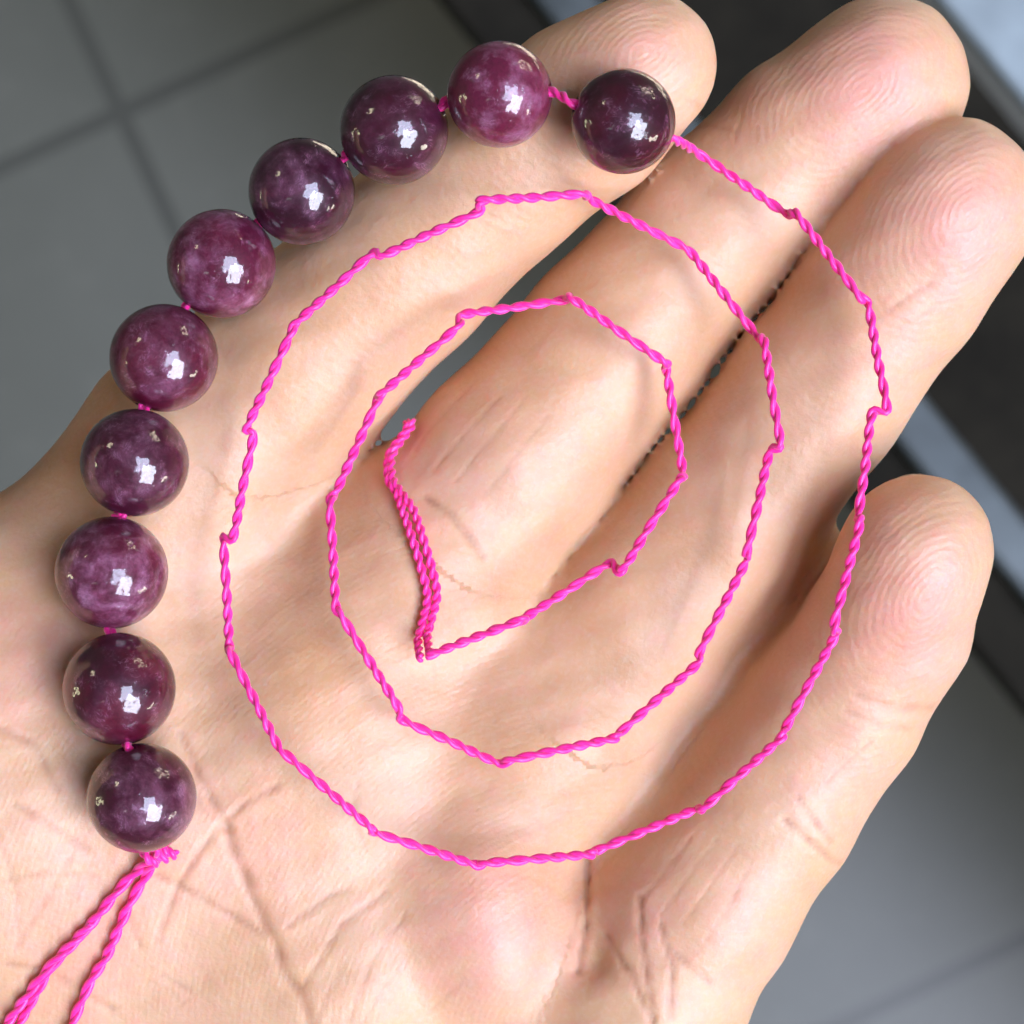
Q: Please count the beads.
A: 10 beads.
